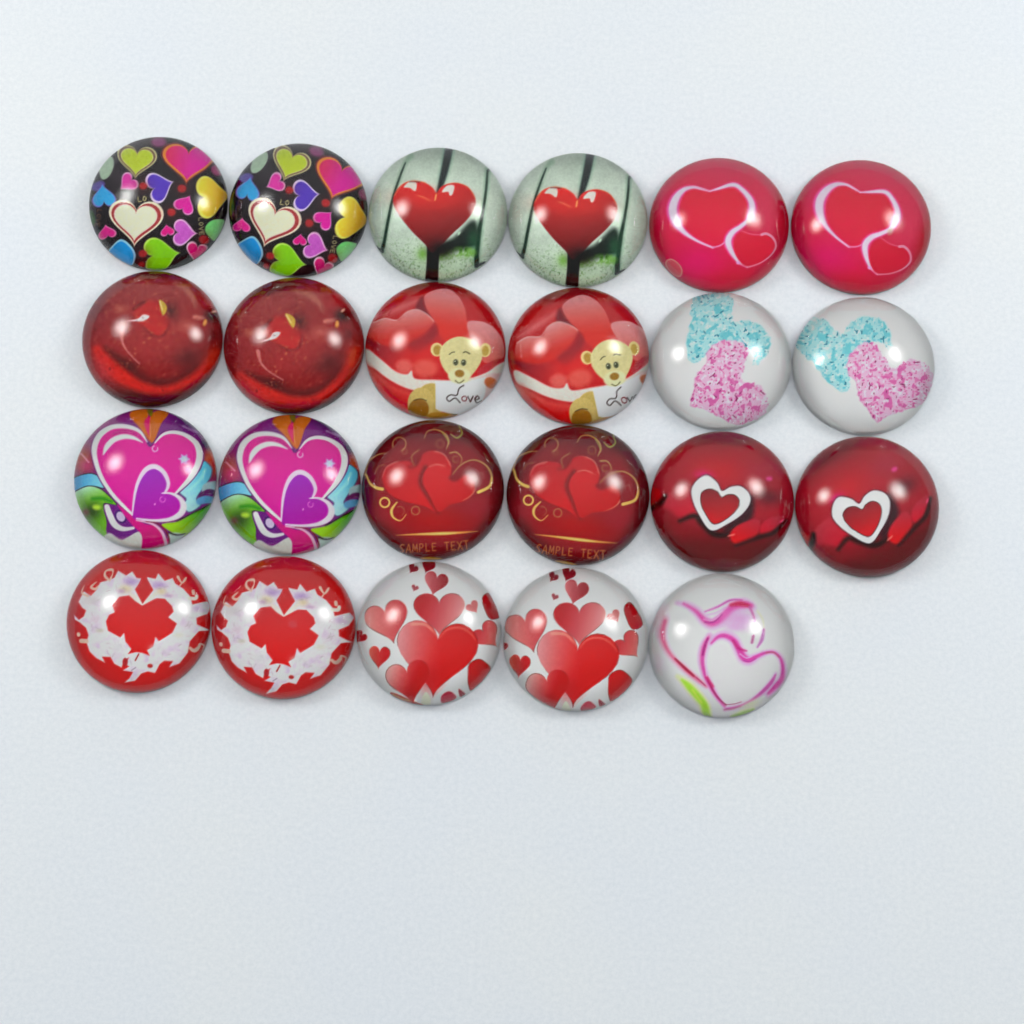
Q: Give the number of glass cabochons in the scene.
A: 23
